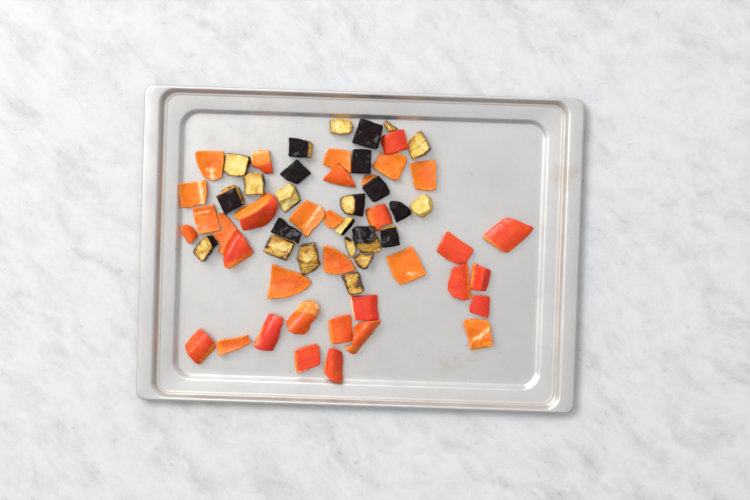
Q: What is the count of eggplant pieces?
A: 25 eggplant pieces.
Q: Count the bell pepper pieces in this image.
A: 35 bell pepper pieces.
